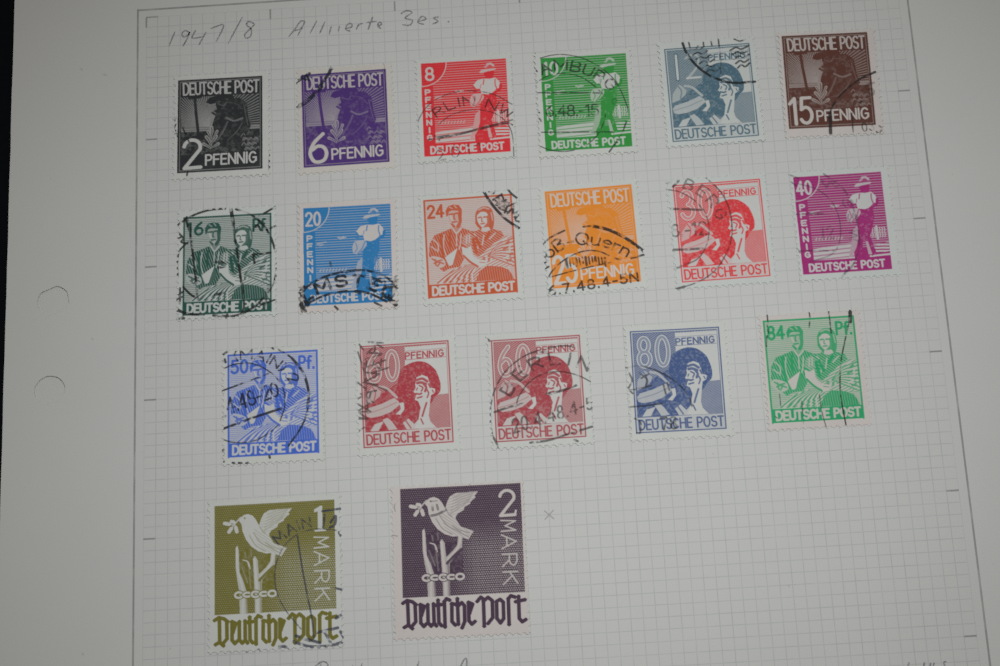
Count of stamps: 19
